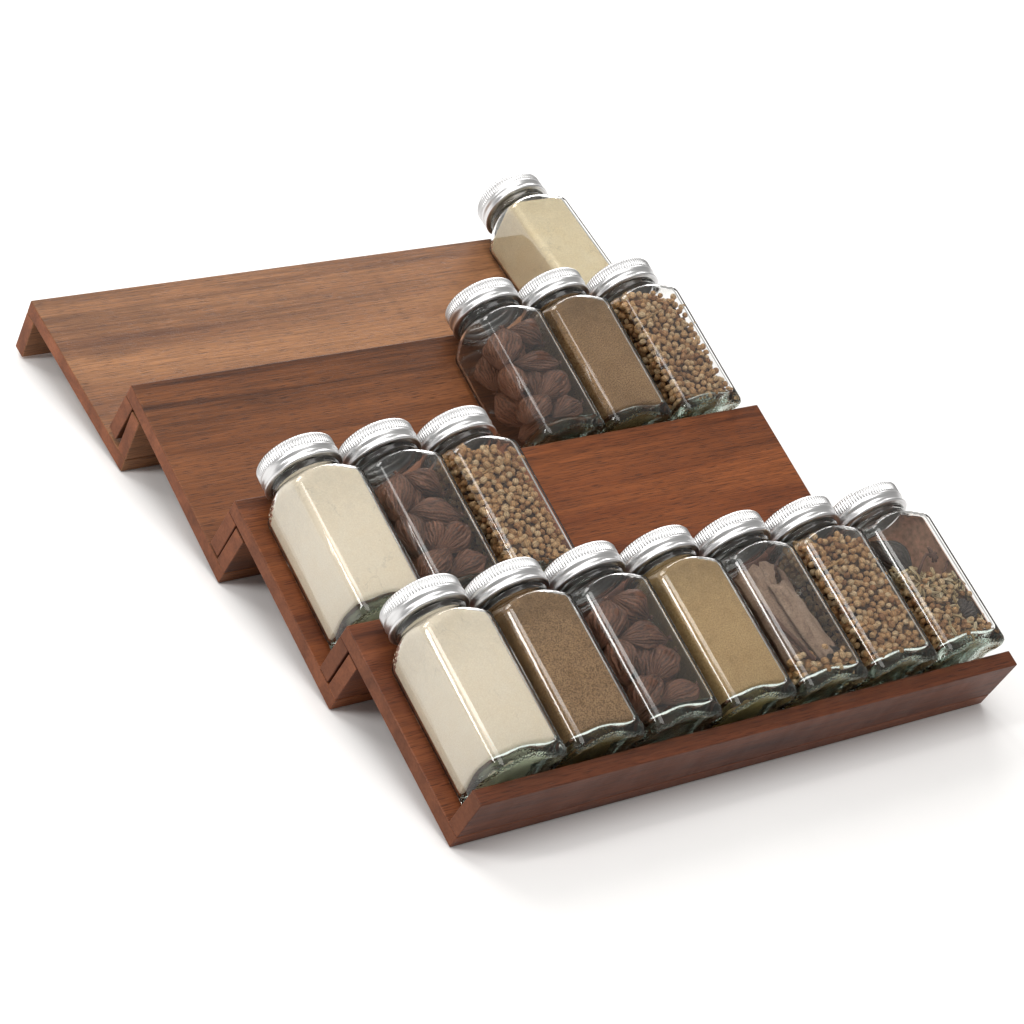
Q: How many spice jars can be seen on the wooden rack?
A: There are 14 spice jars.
